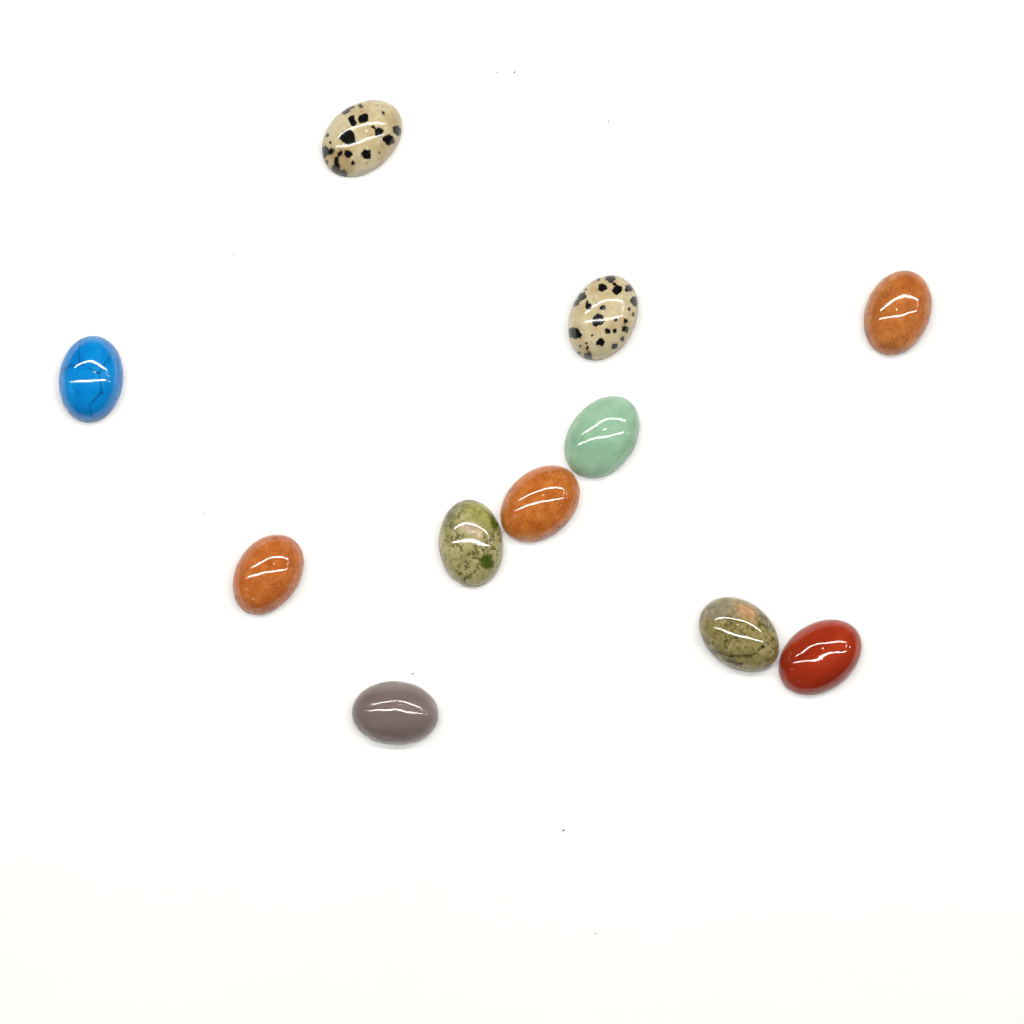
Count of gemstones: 11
